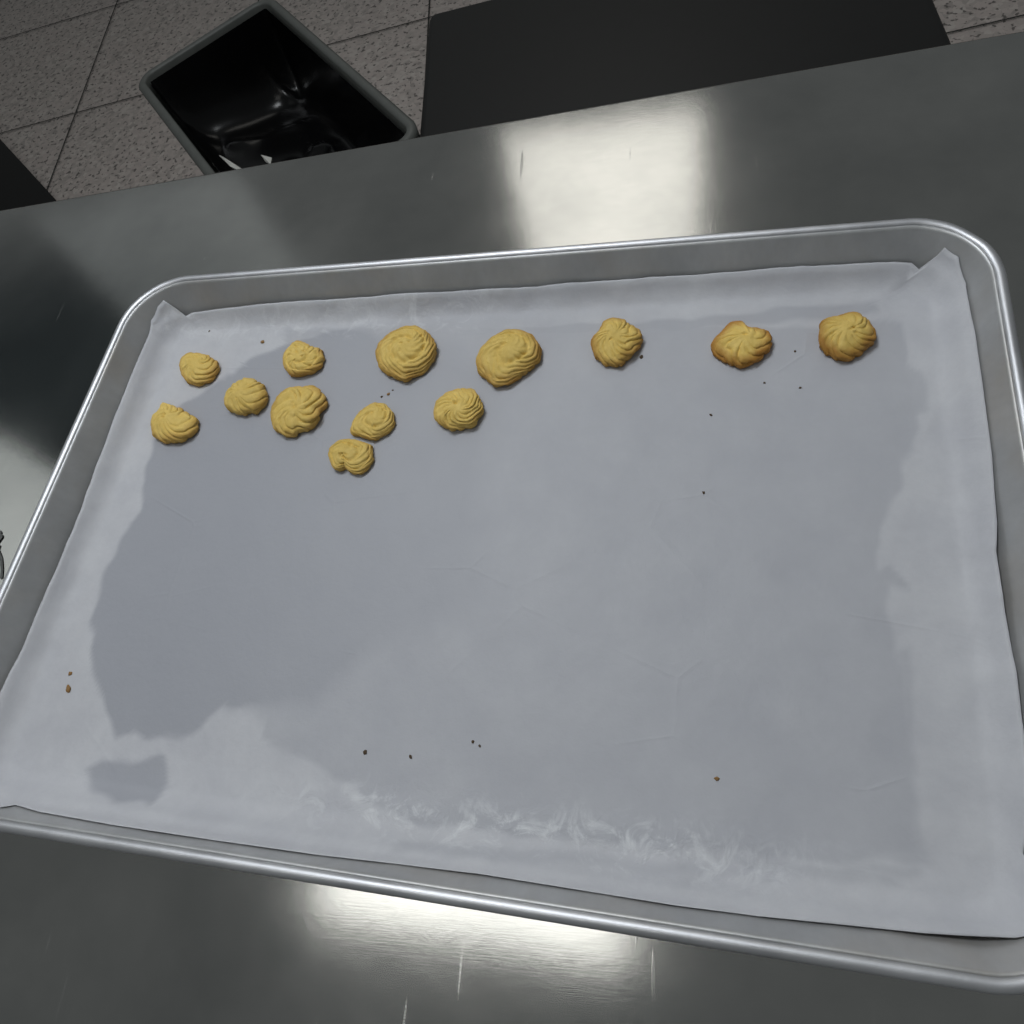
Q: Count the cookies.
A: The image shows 13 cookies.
